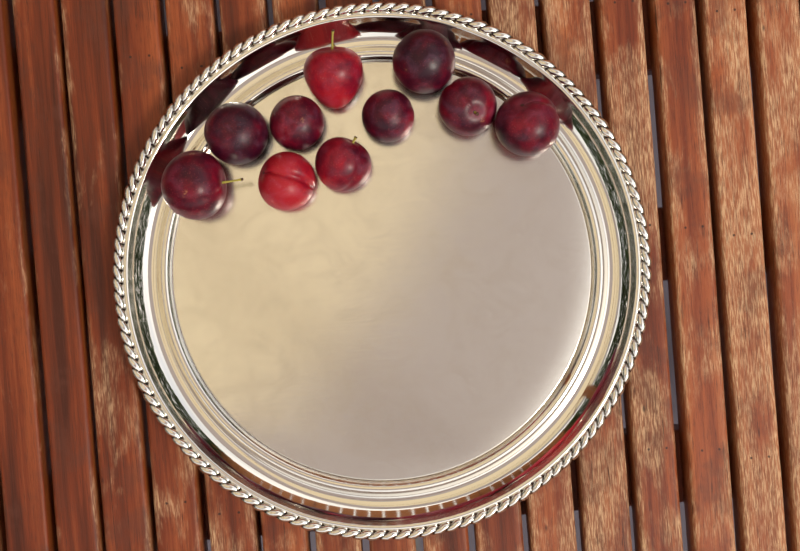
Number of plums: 10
